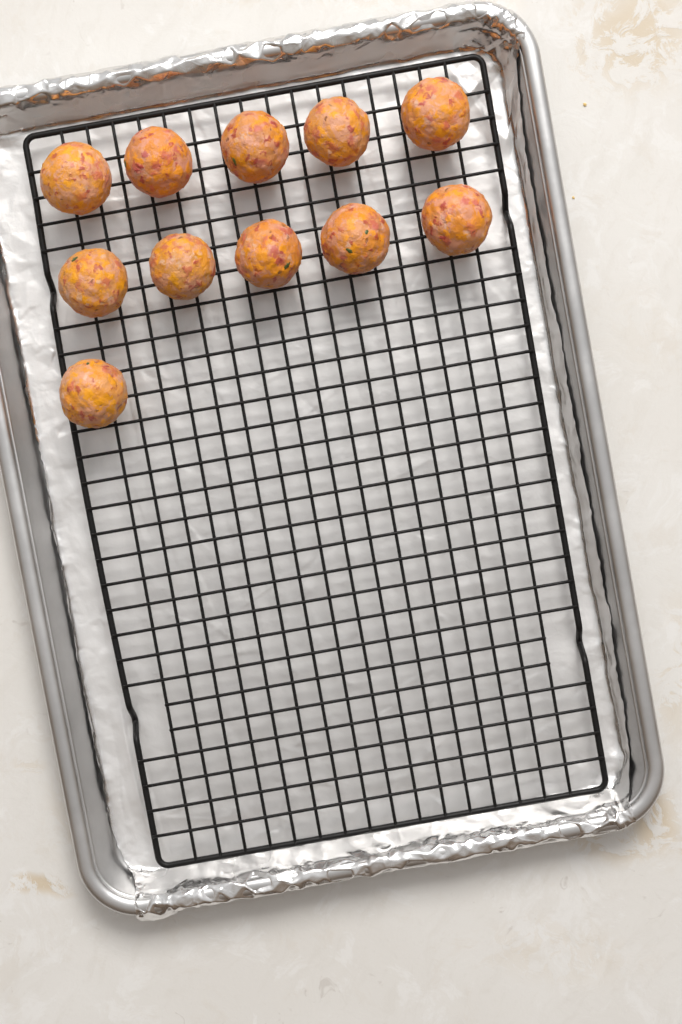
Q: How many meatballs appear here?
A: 11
